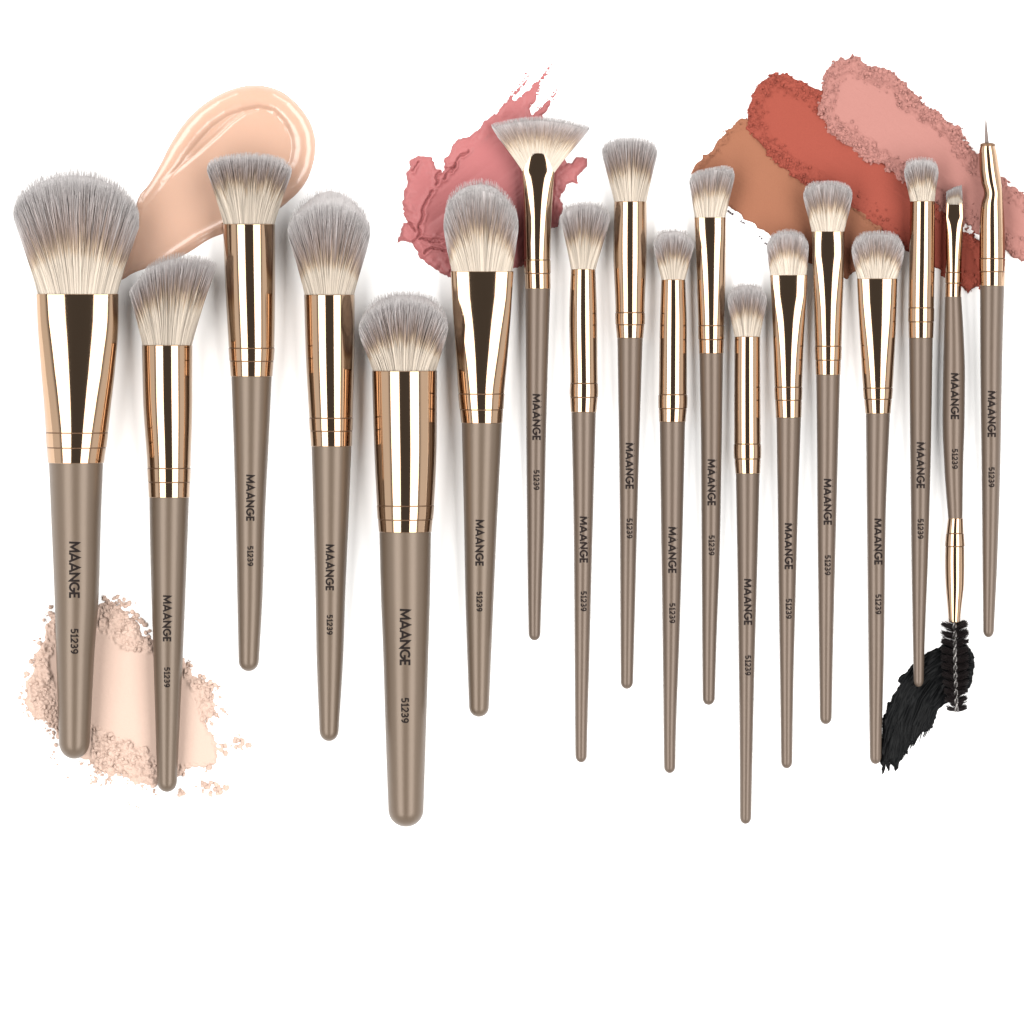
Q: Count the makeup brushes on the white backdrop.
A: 18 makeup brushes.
